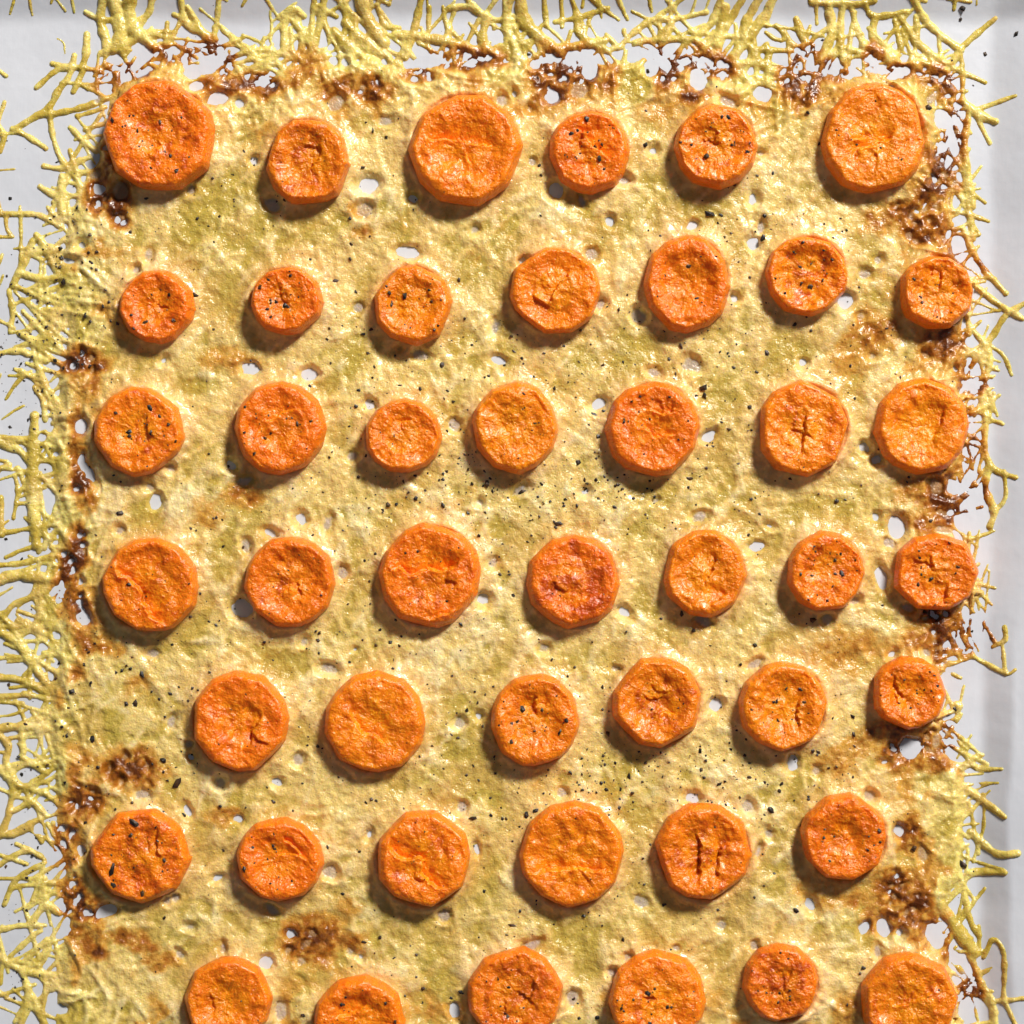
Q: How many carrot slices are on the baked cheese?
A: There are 45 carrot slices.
